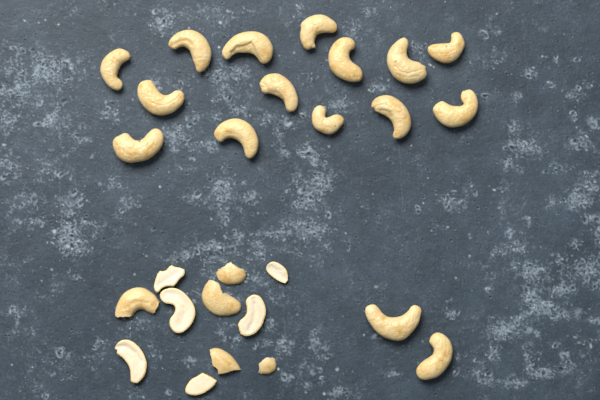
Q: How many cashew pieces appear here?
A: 11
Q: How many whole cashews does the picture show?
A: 16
